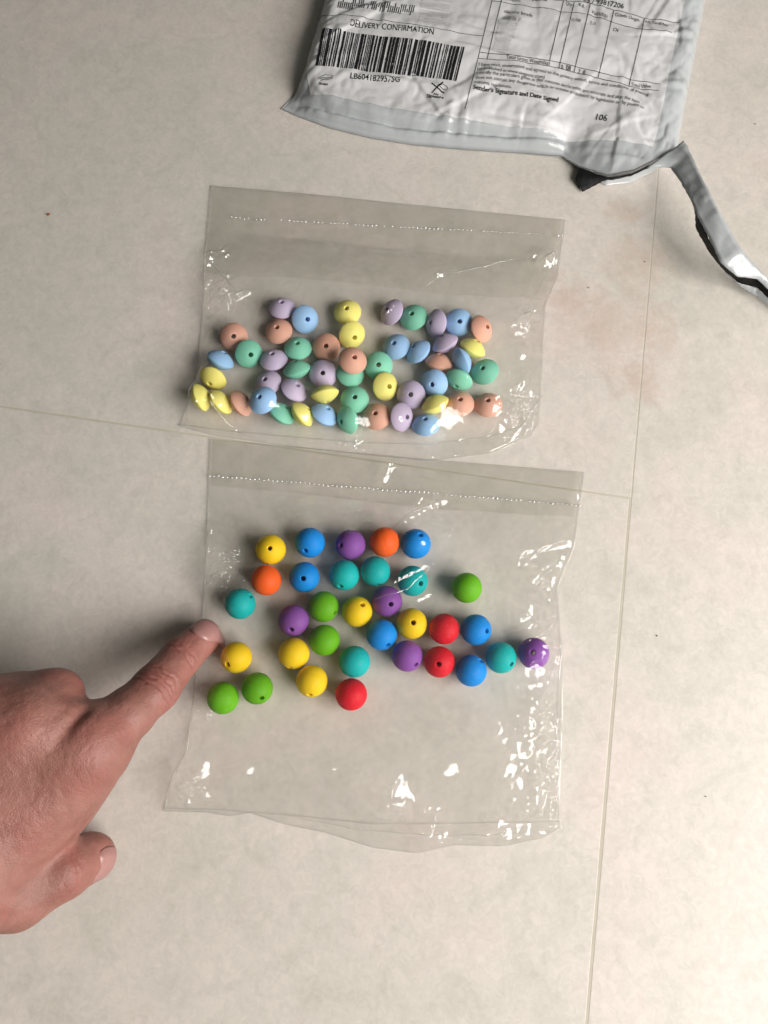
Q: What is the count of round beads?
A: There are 33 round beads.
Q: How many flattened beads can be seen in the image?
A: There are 51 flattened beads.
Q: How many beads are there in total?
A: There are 84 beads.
